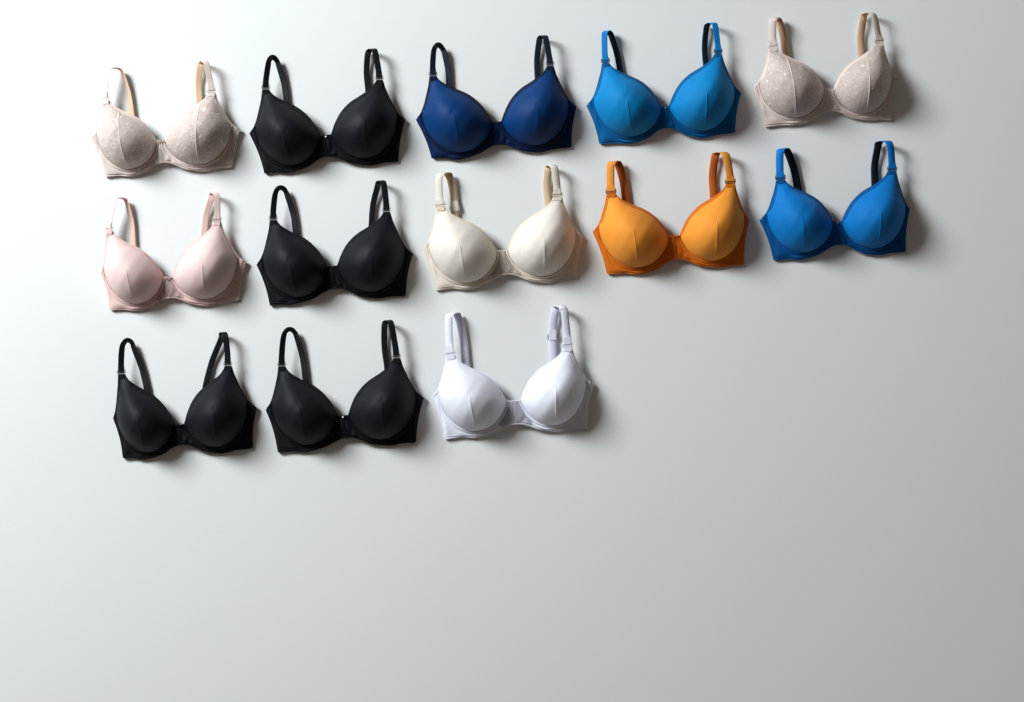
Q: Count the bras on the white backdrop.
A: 13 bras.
